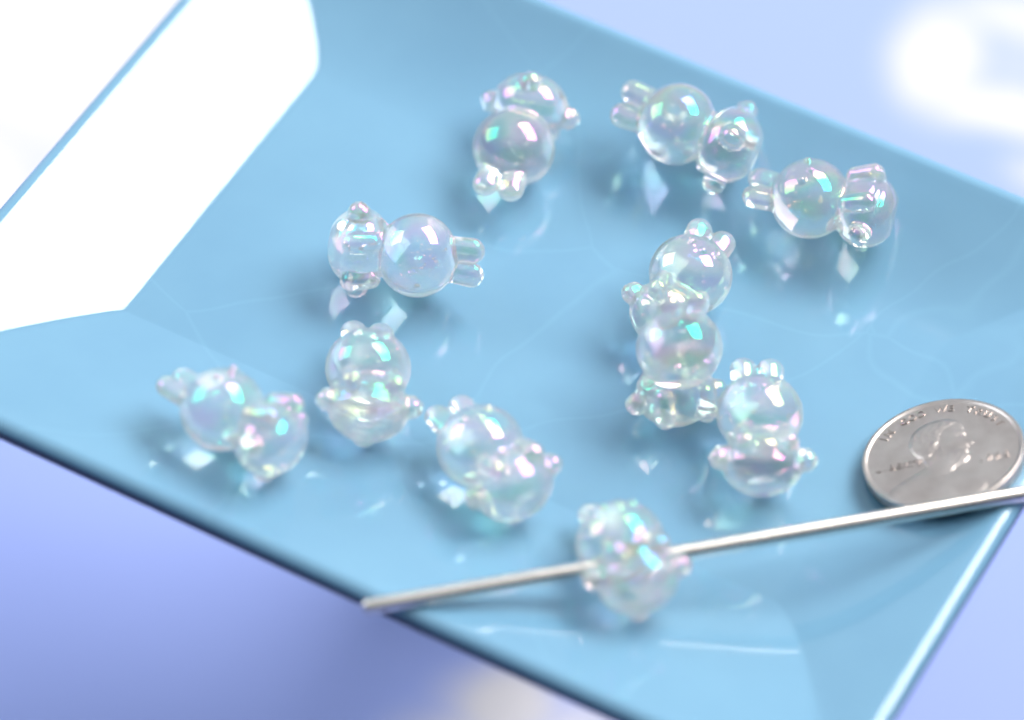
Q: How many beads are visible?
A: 11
